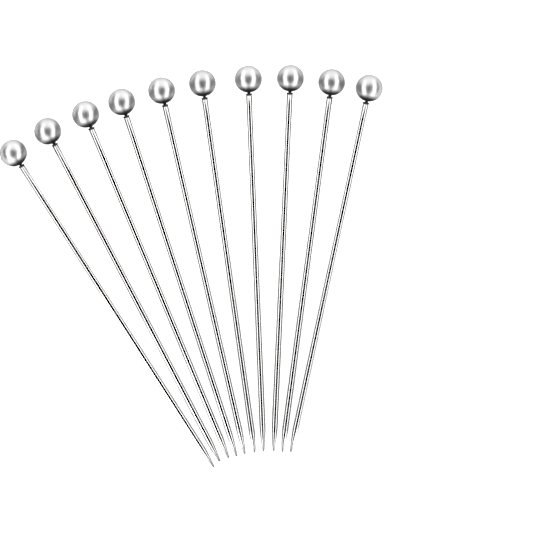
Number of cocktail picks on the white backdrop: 10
